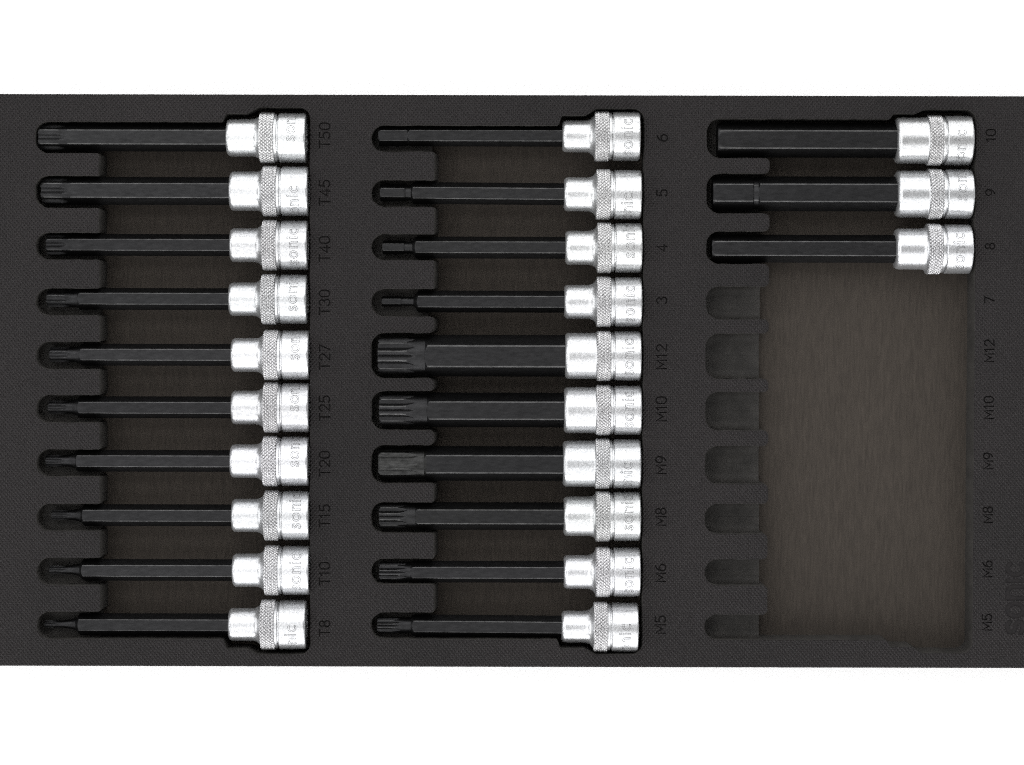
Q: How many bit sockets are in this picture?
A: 23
